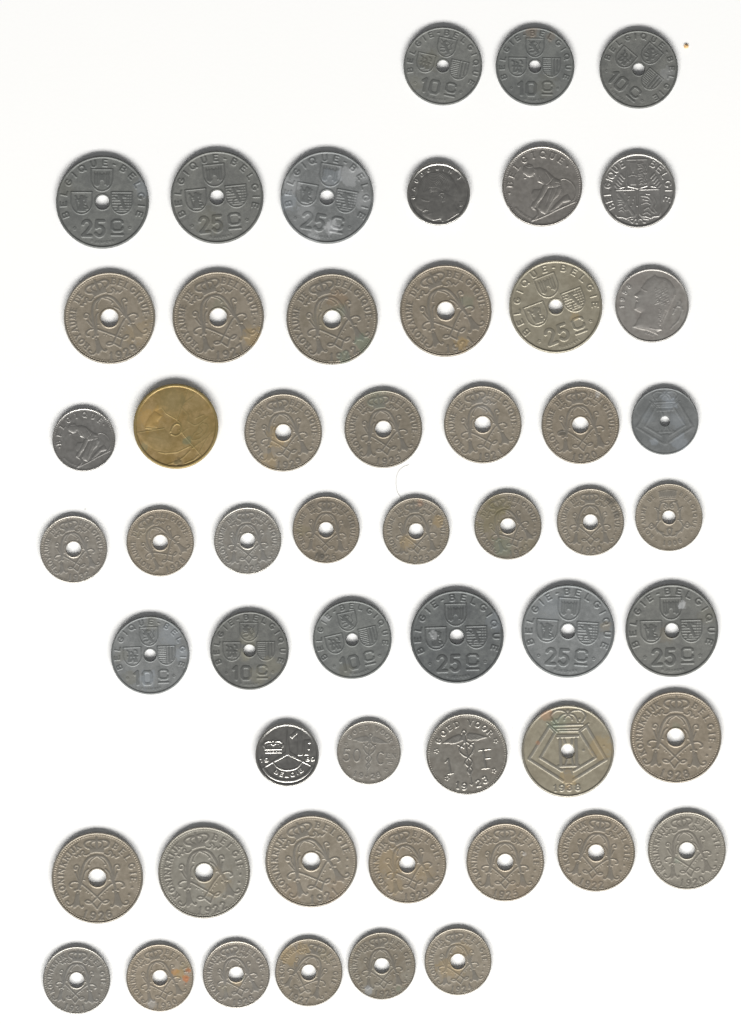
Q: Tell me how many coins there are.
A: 54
